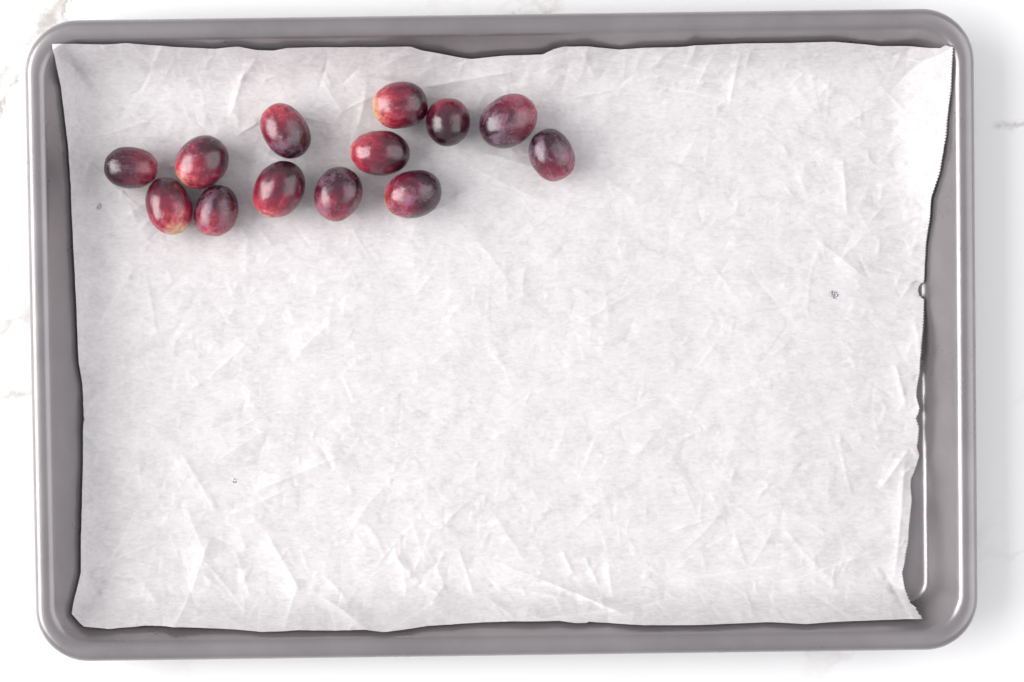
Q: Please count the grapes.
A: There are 13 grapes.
